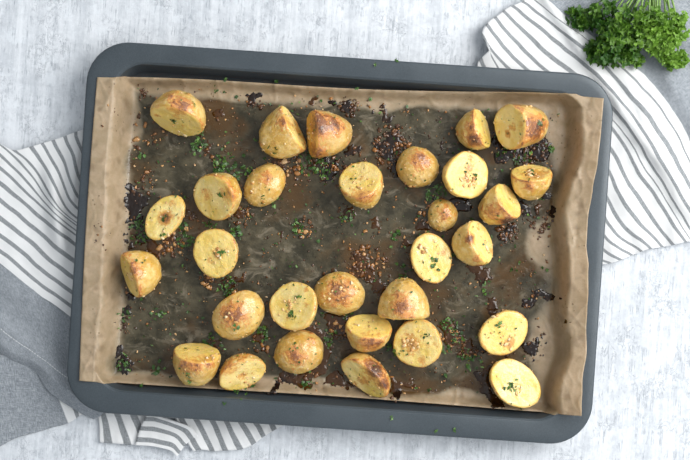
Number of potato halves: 30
